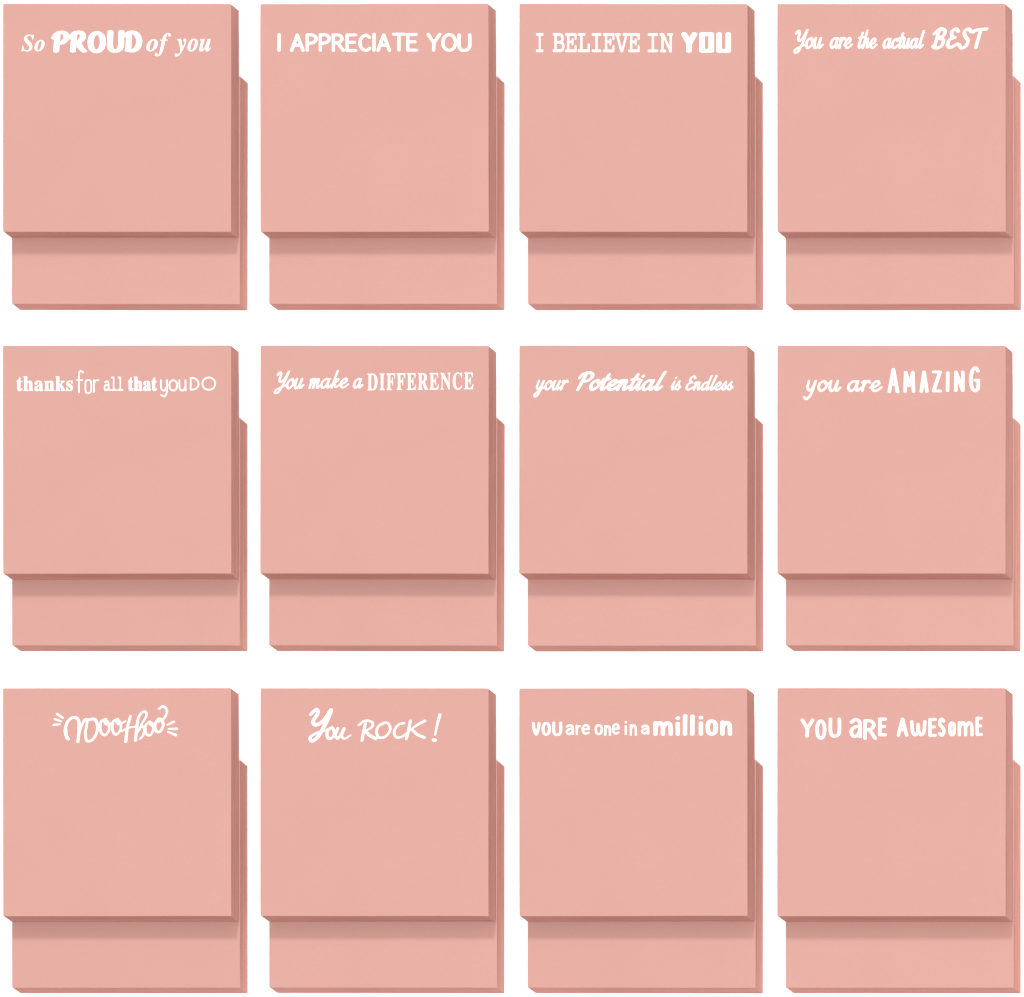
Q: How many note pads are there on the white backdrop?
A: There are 24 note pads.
